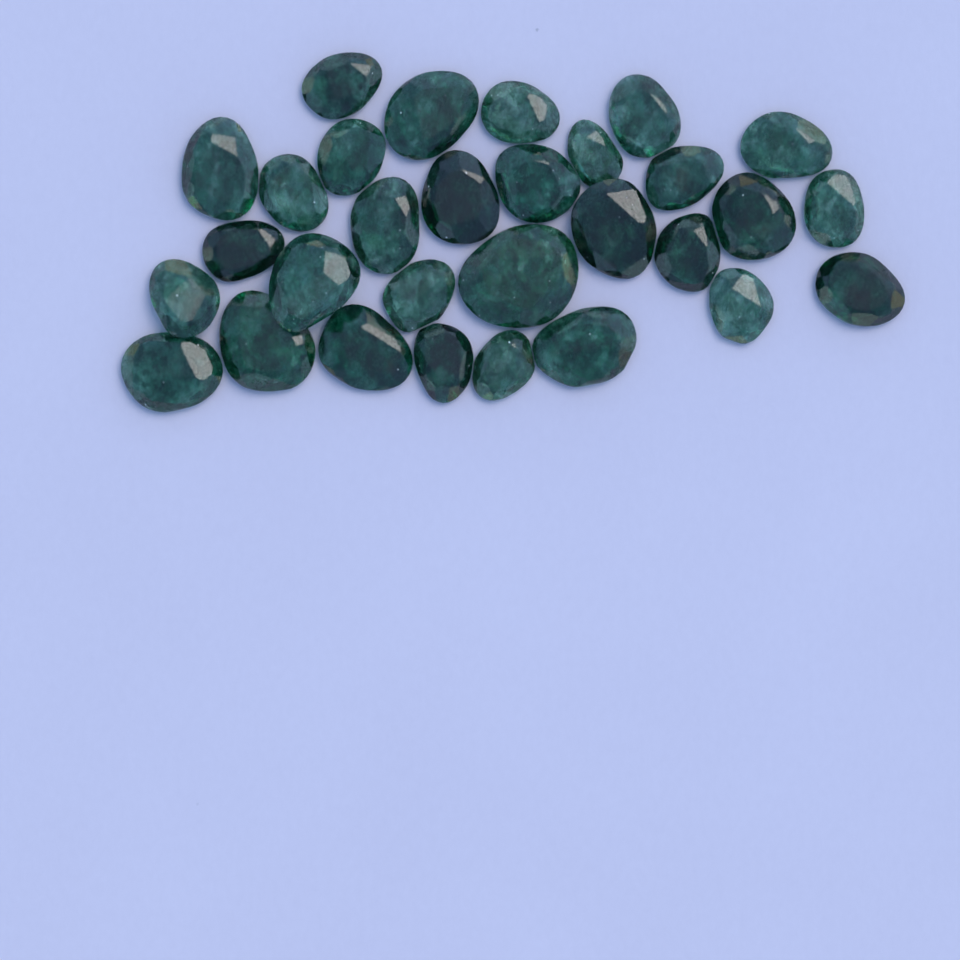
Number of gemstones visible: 30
